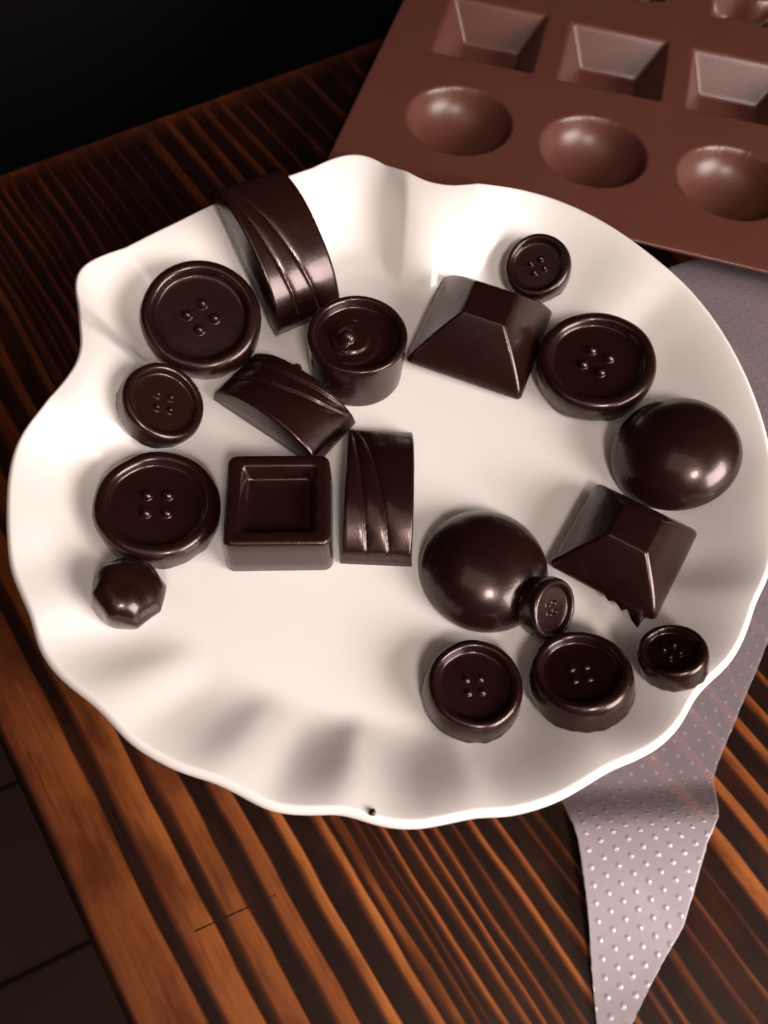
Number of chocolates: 19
